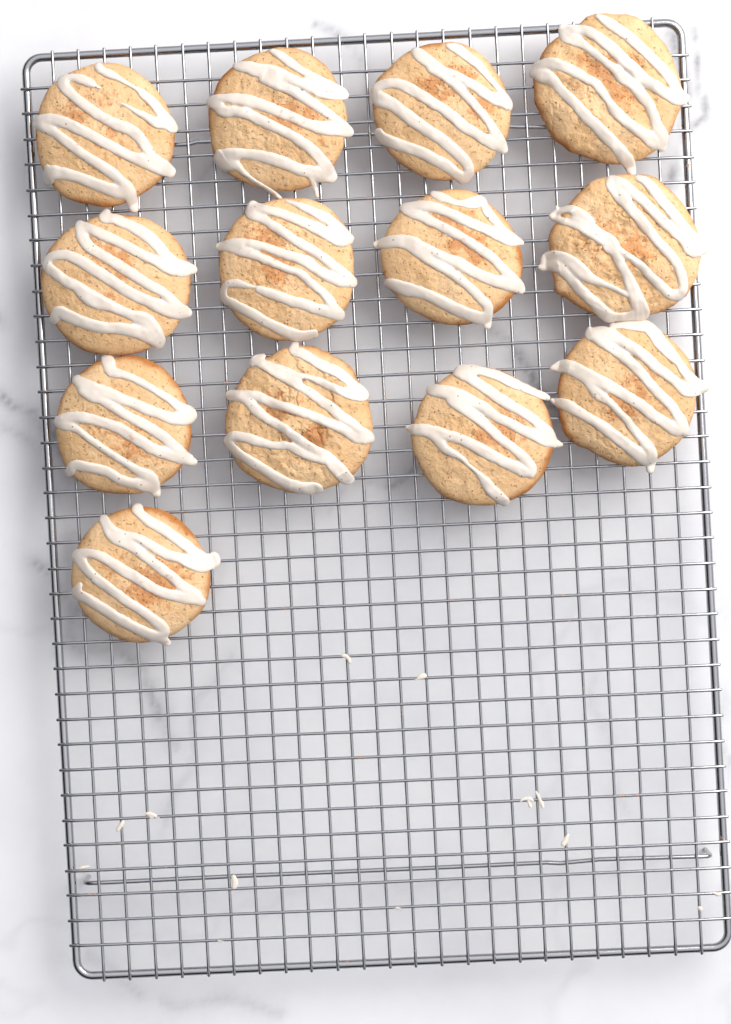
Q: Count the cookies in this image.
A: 13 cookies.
